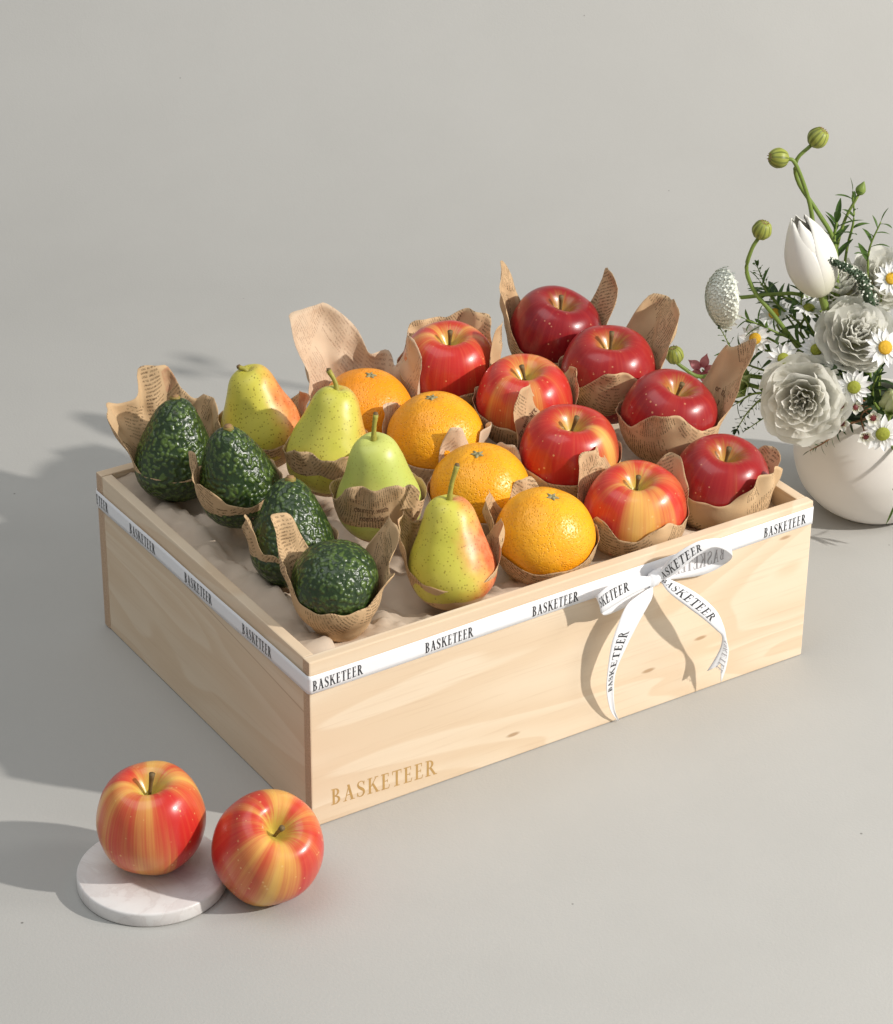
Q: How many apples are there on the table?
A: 10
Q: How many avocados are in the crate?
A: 4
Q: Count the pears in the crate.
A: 4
